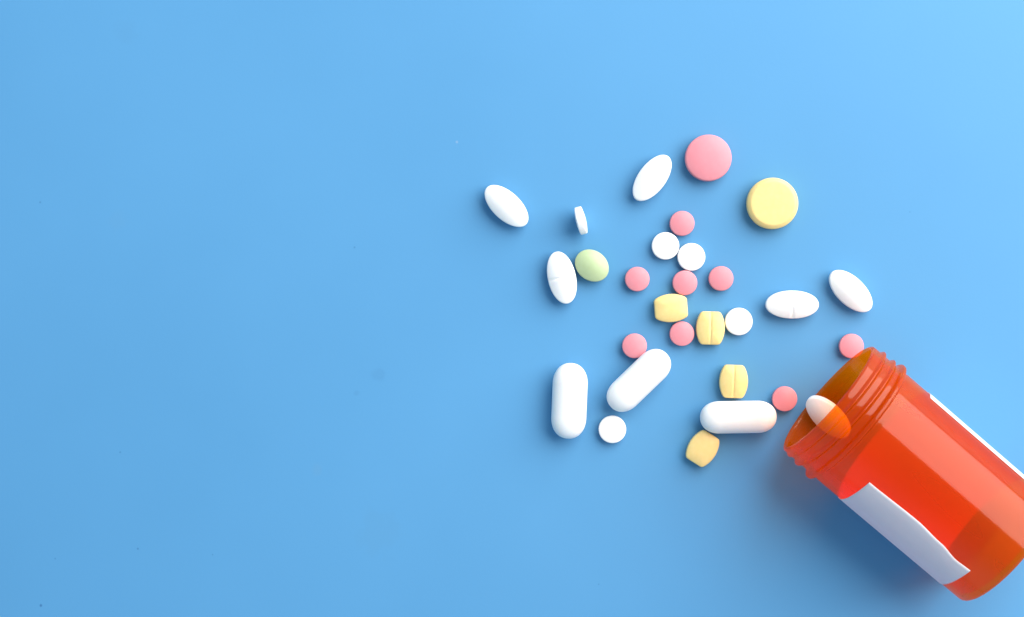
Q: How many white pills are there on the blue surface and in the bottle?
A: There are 14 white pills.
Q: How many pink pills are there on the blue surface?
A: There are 9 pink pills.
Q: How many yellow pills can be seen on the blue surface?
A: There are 5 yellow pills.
